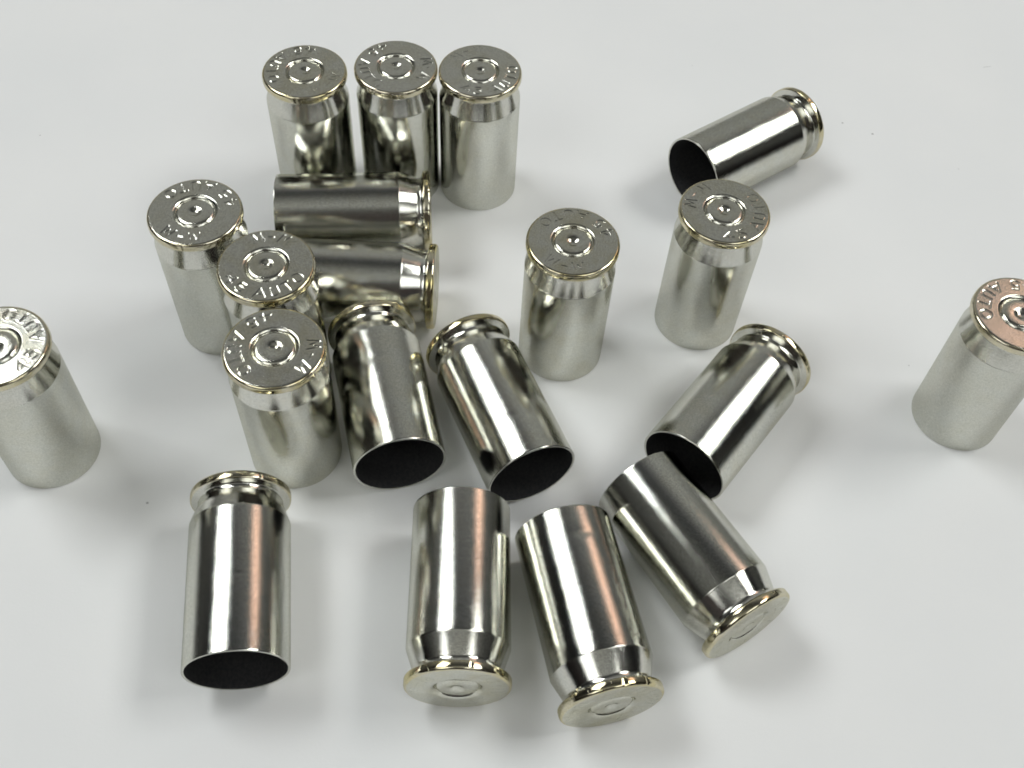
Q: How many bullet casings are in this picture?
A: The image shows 20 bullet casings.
